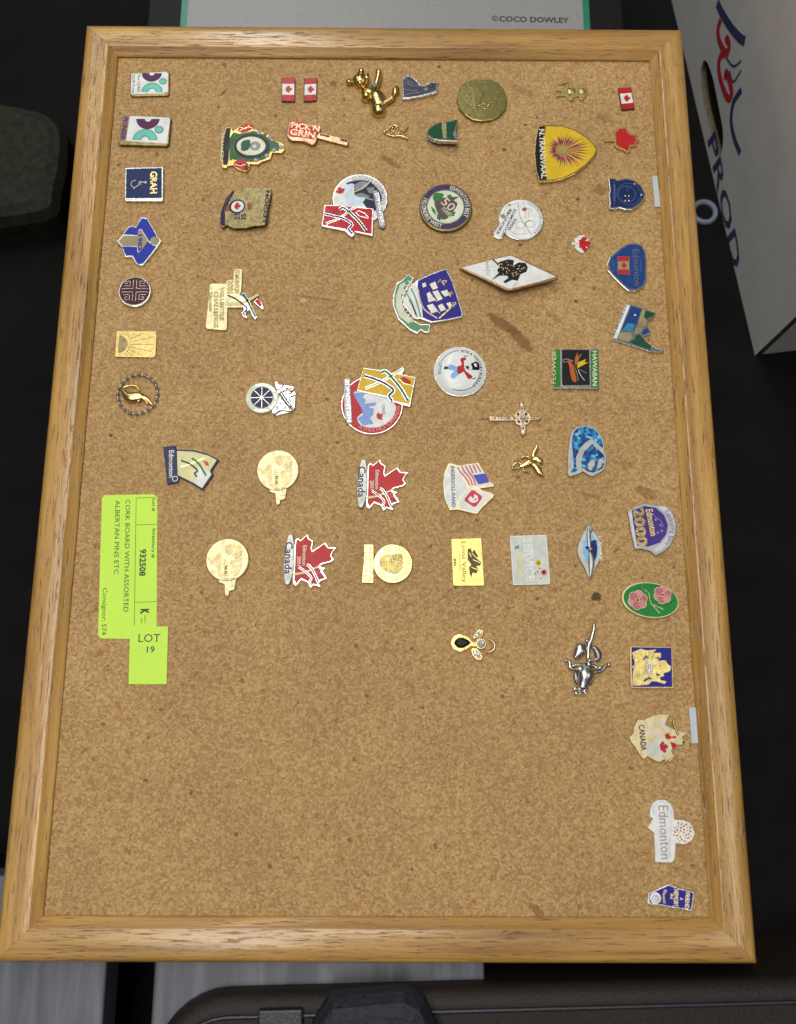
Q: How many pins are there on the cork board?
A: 56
